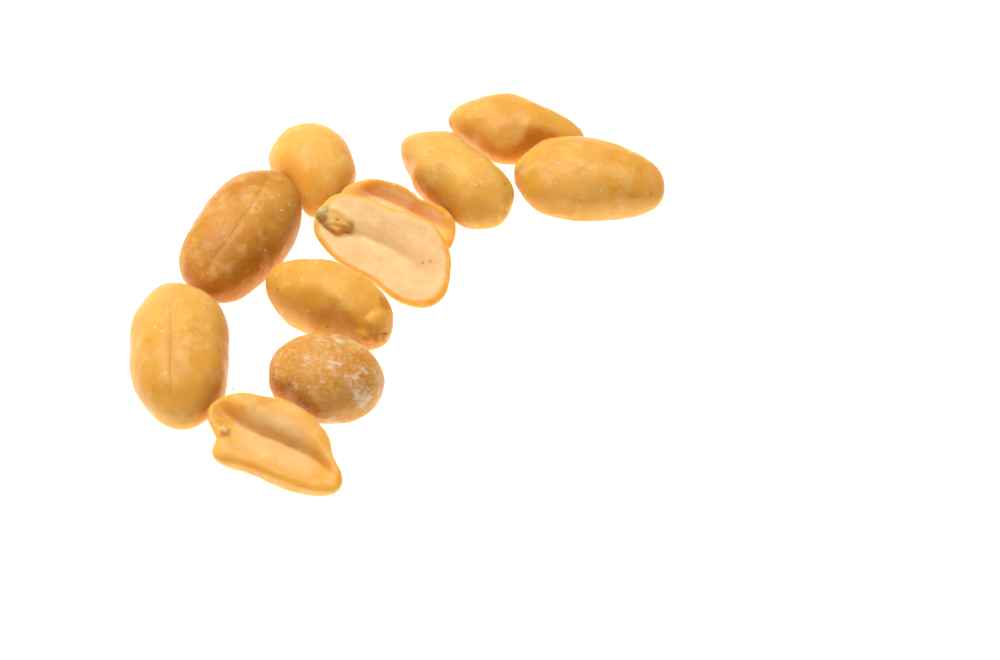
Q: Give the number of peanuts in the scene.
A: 11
